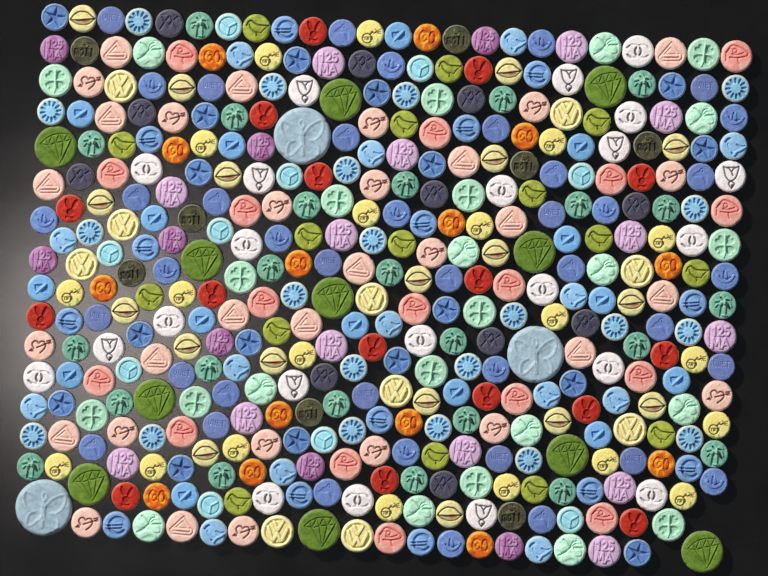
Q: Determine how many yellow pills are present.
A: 48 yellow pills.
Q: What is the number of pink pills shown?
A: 48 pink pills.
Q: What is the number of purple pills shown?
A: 22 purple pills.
